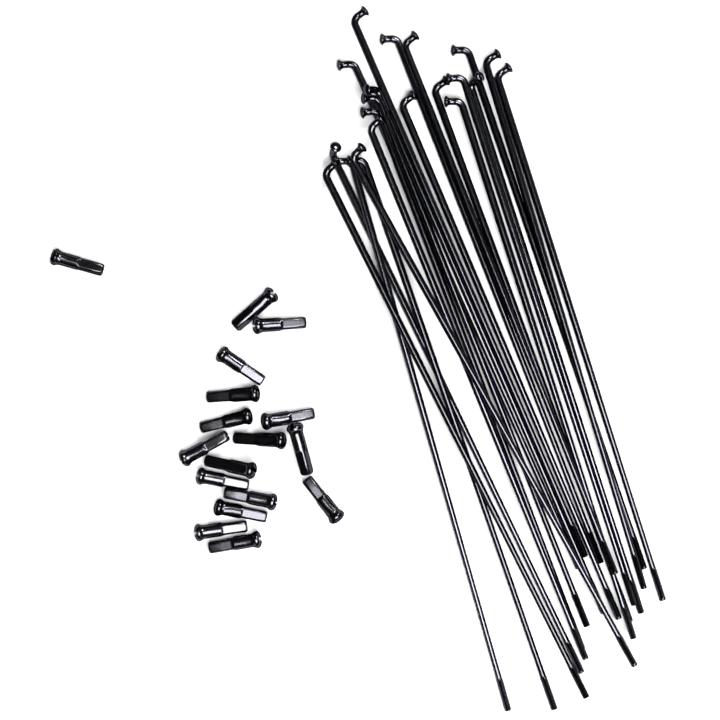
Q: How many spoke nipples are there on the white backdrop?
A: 17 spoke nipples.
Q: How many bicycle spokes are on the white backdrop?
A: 21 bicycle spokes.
